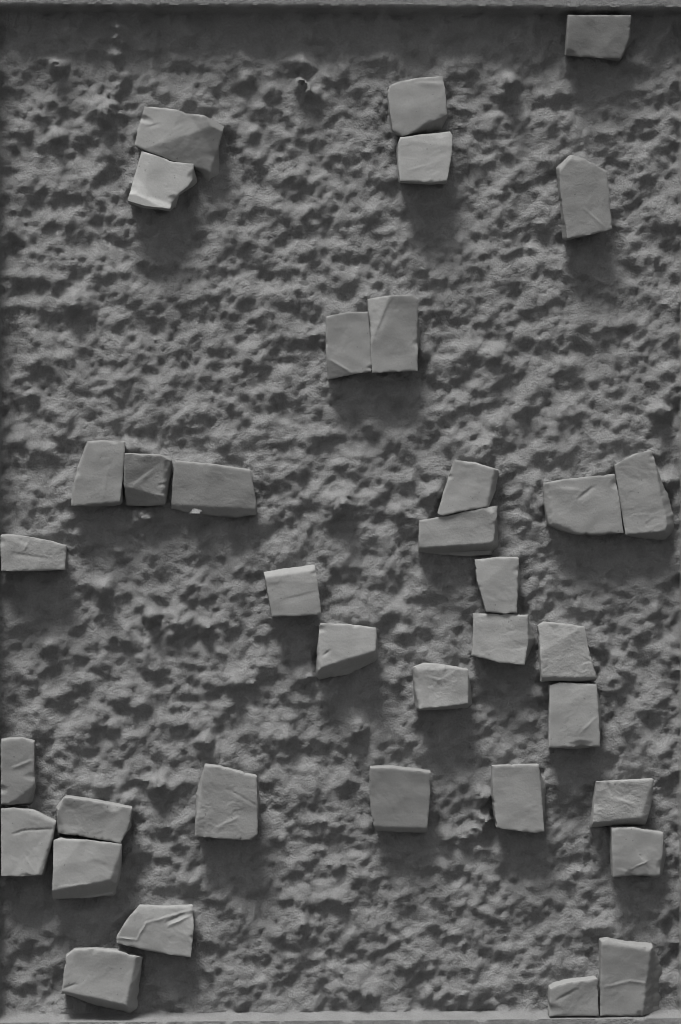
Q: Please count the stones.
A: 36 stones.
